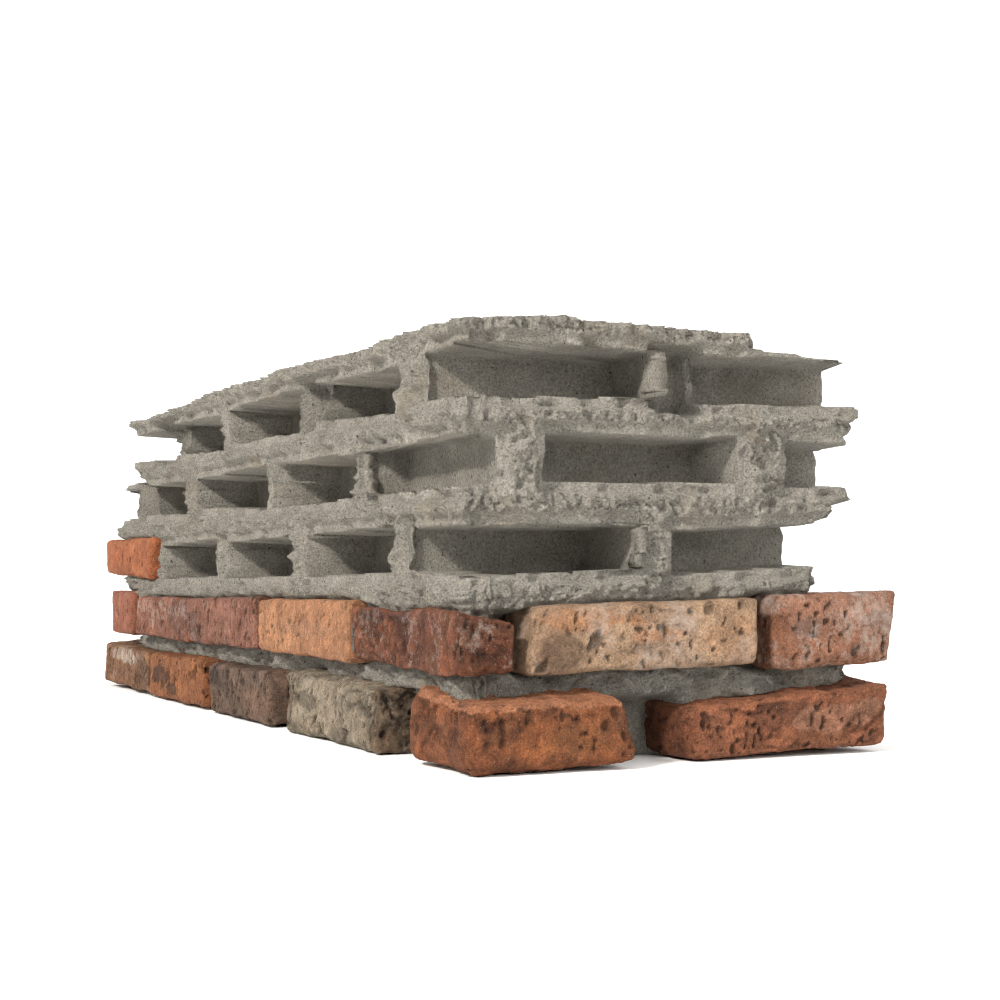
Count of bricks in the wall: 14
